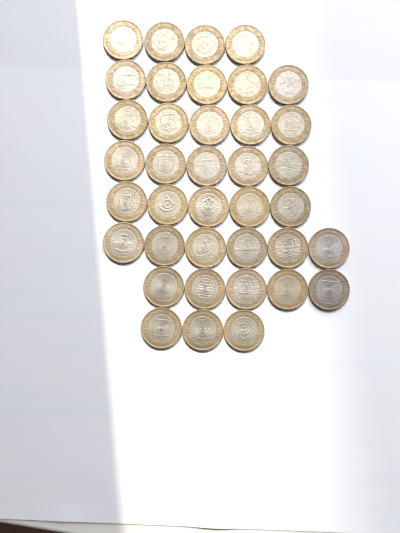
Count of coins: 38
